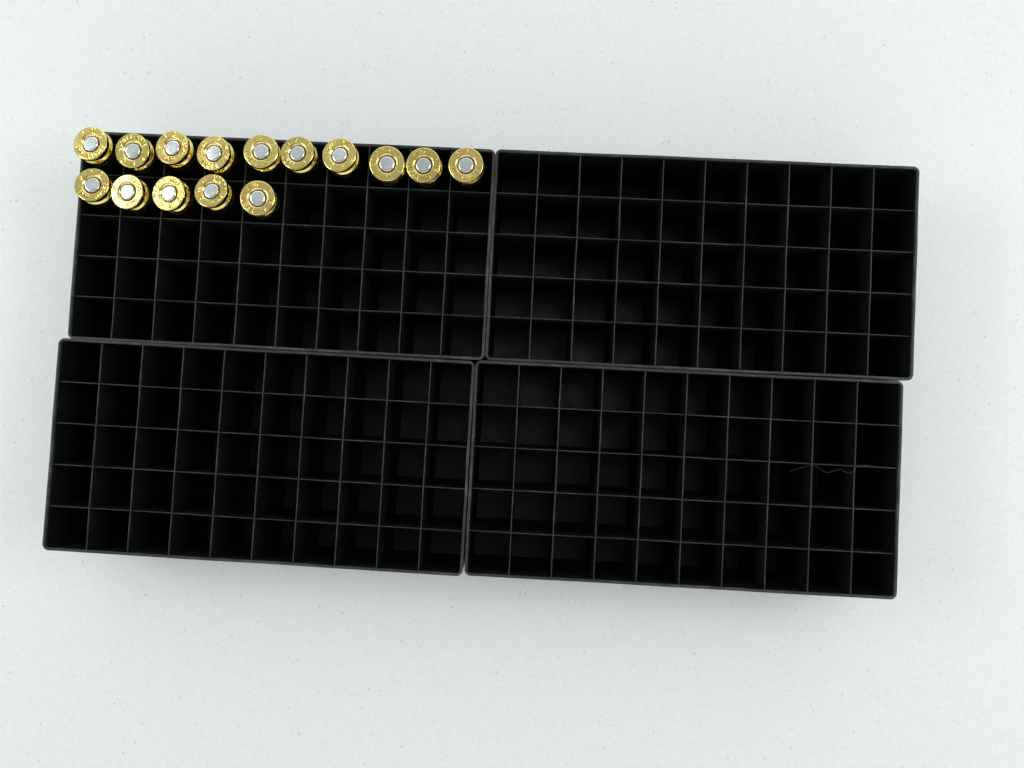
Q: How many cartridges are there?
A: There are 15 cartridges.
